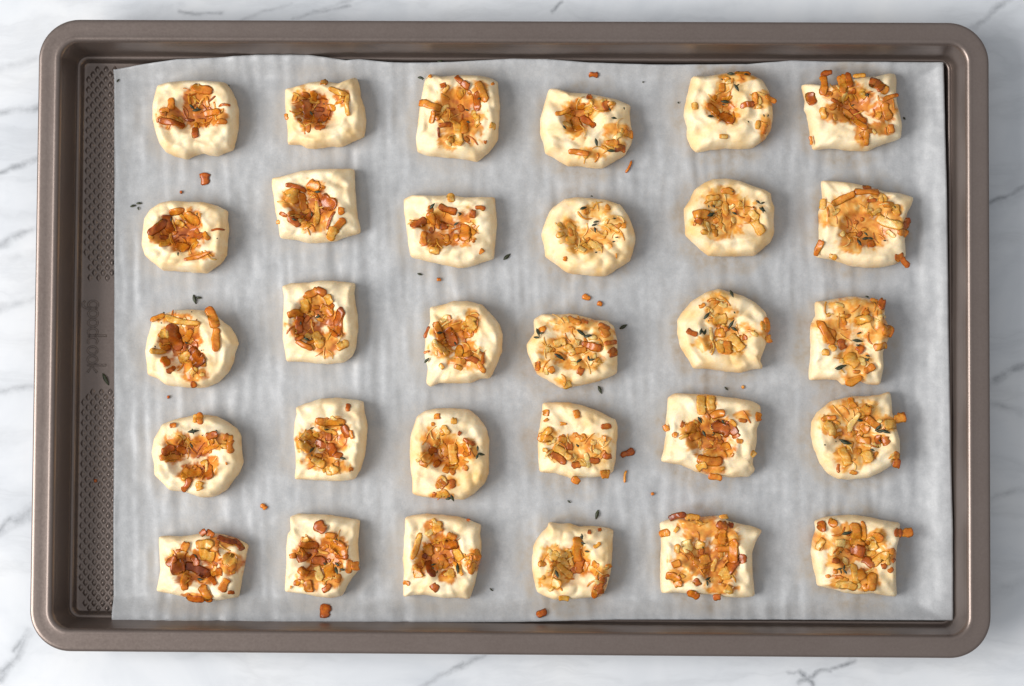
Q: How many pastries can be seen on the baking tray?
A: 30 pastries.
